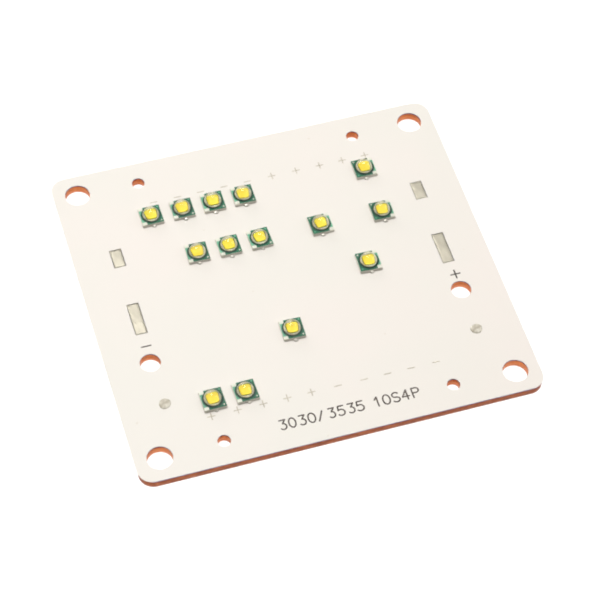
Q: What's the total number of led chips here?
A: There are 14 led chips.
